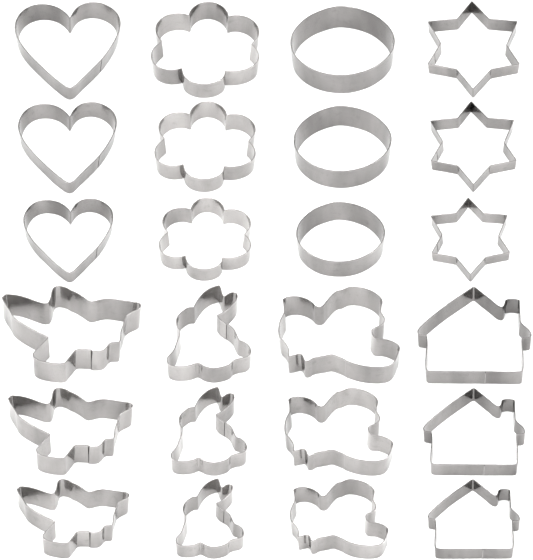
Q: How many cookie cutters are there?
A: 24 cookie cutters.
